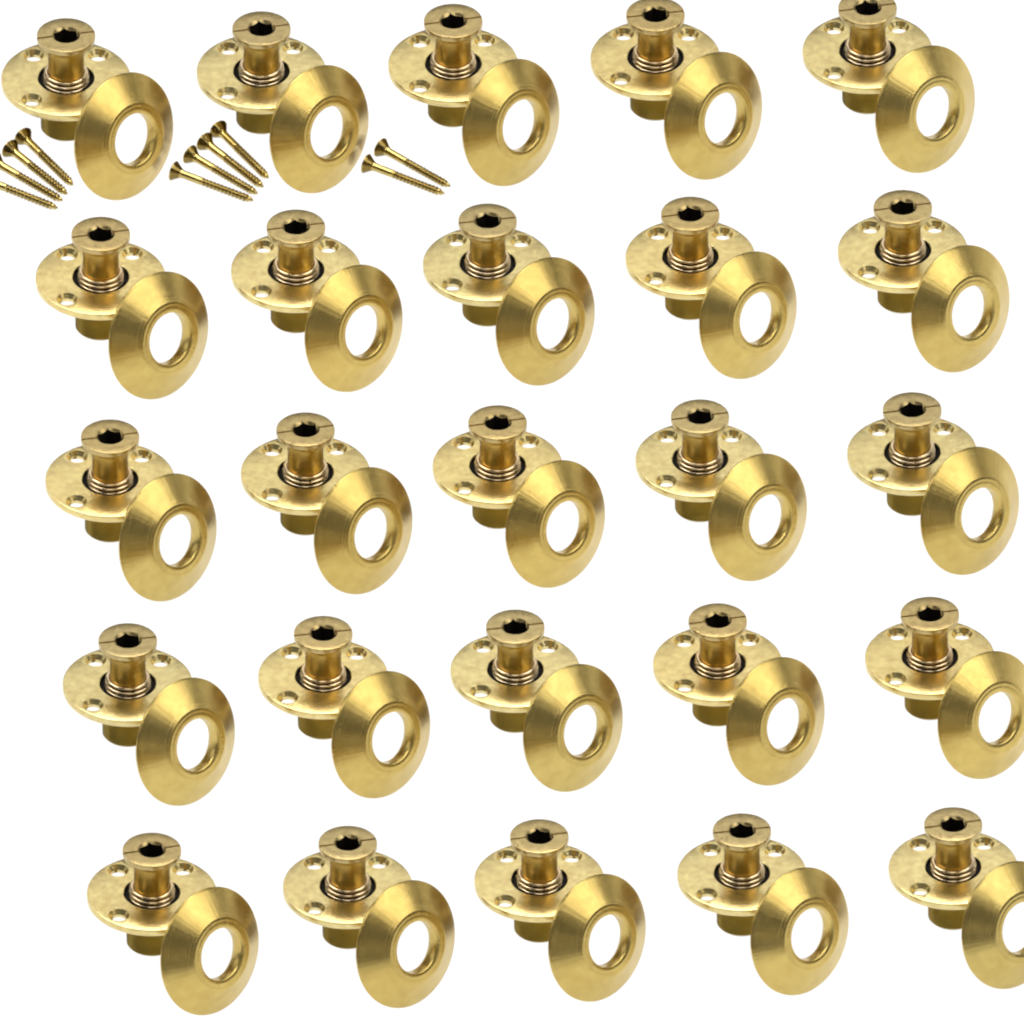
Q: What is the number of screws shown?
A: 10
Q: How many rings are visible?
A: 25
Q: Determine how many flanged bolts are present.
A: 25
